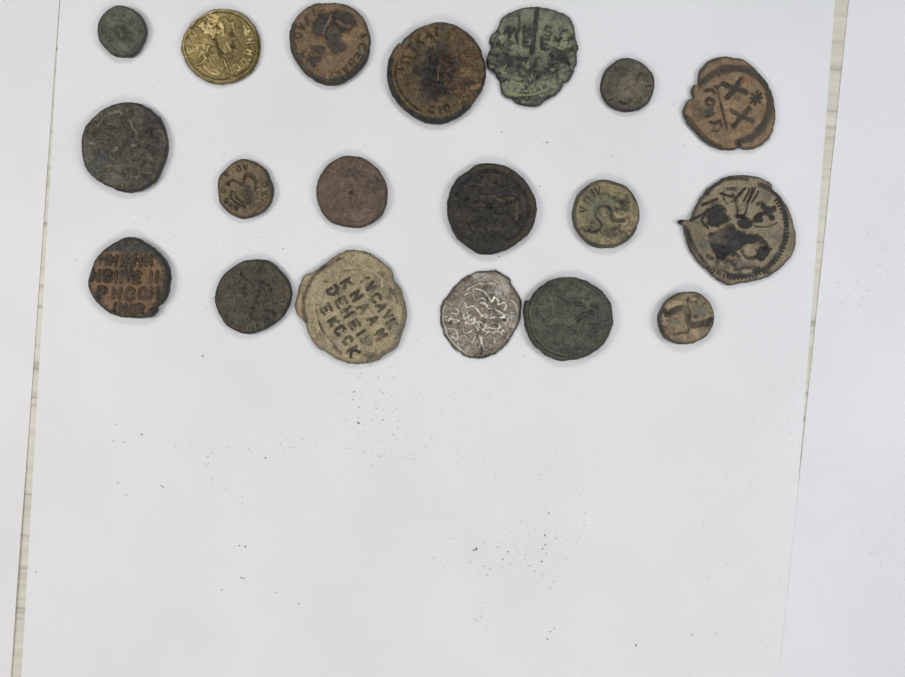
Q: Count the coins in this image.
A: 19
